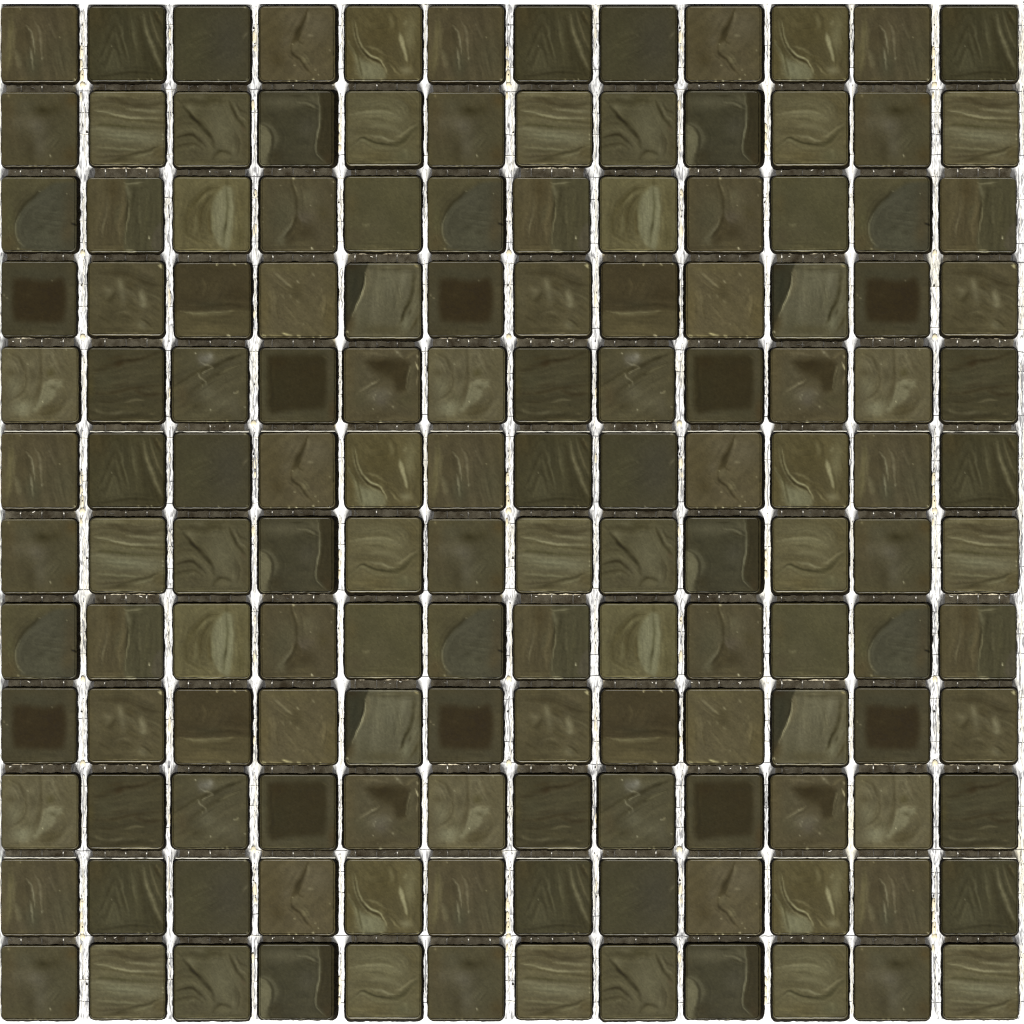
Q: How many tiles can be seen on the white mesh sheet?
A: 144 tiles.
